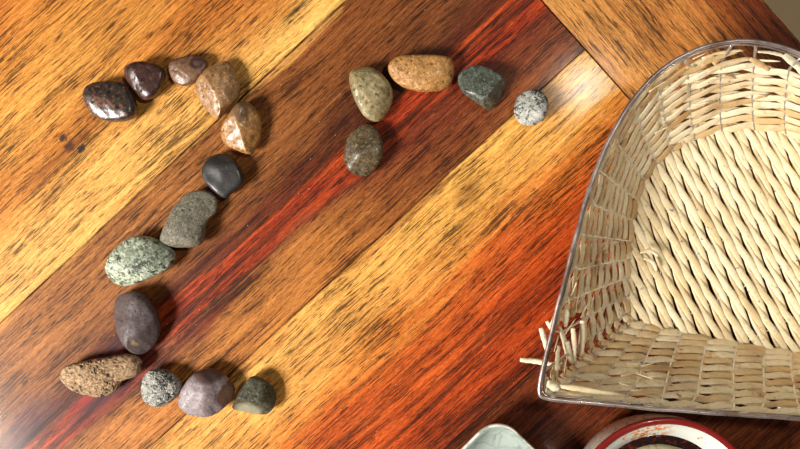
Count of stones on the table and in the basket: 18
